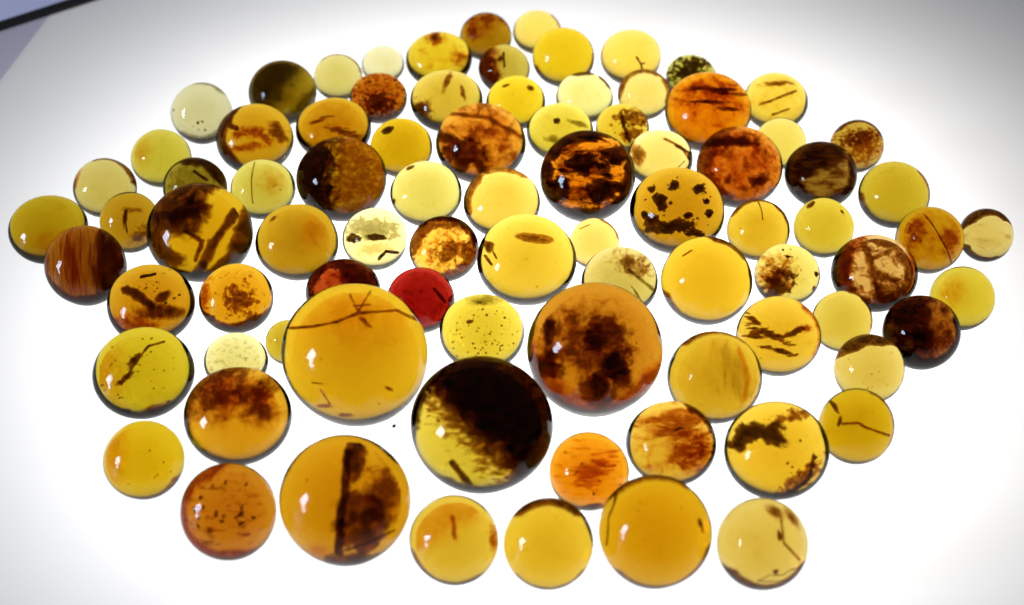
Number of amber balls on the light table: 85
